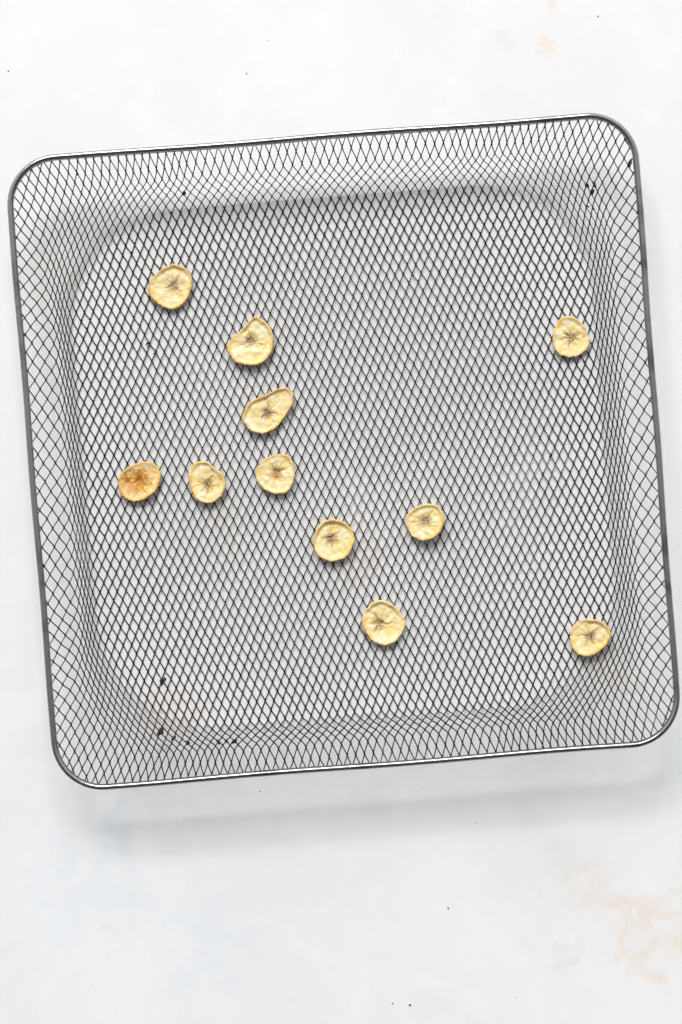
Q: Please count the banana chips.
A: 11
